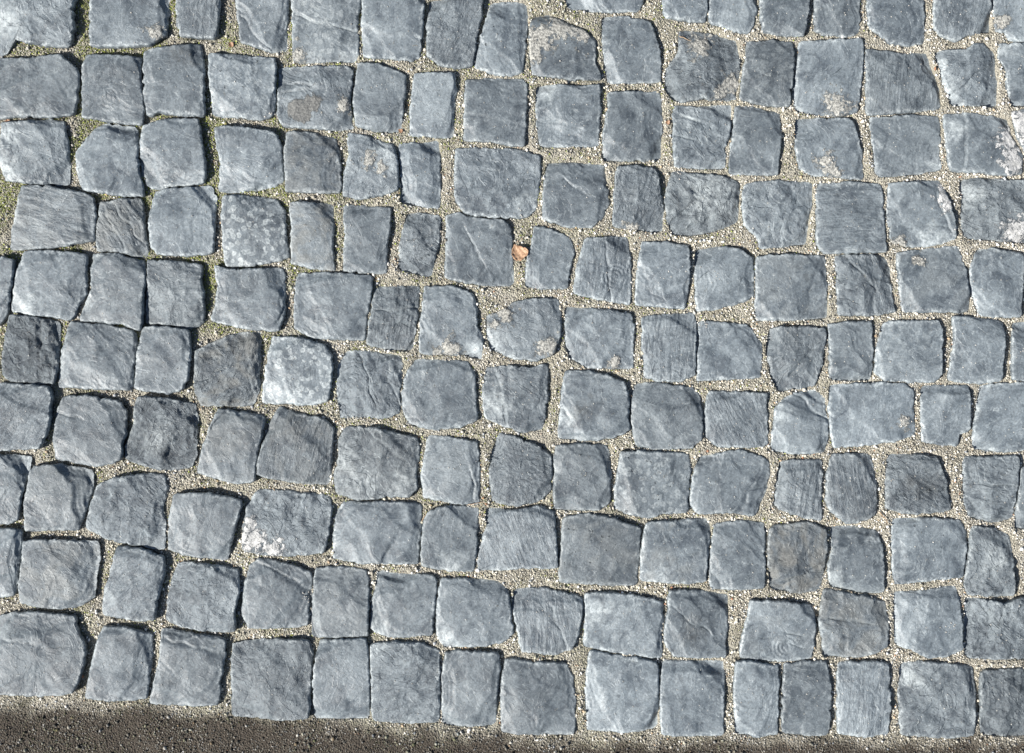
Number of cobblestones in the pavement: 164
